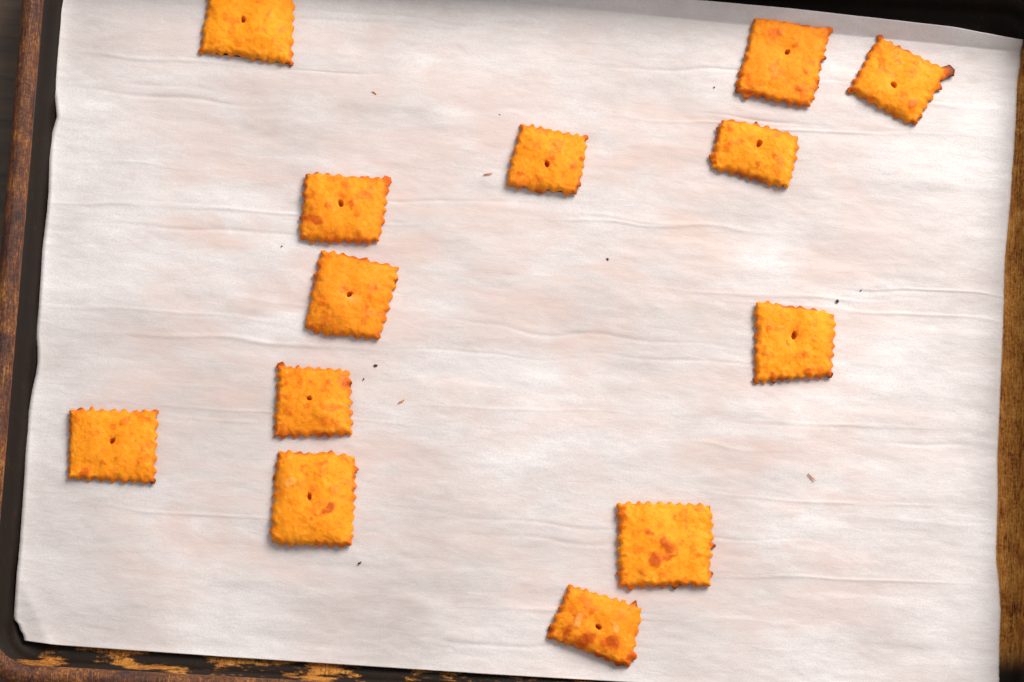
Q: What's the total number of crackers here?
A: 13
